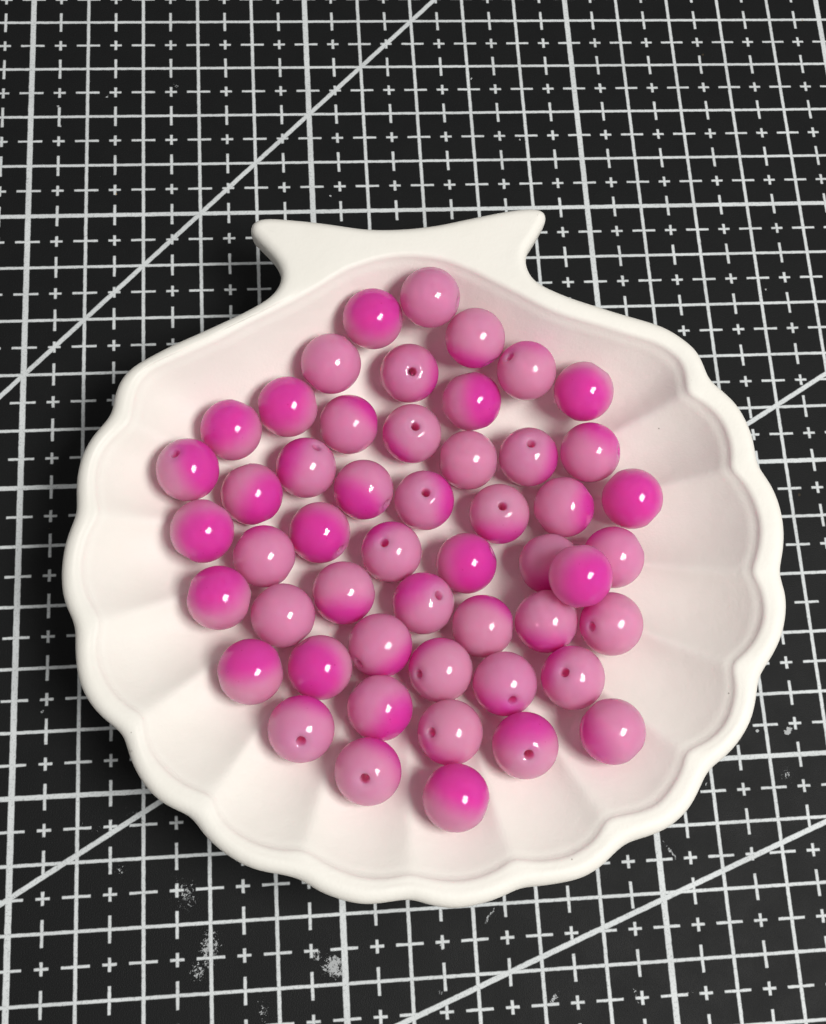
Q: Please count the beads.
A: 51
